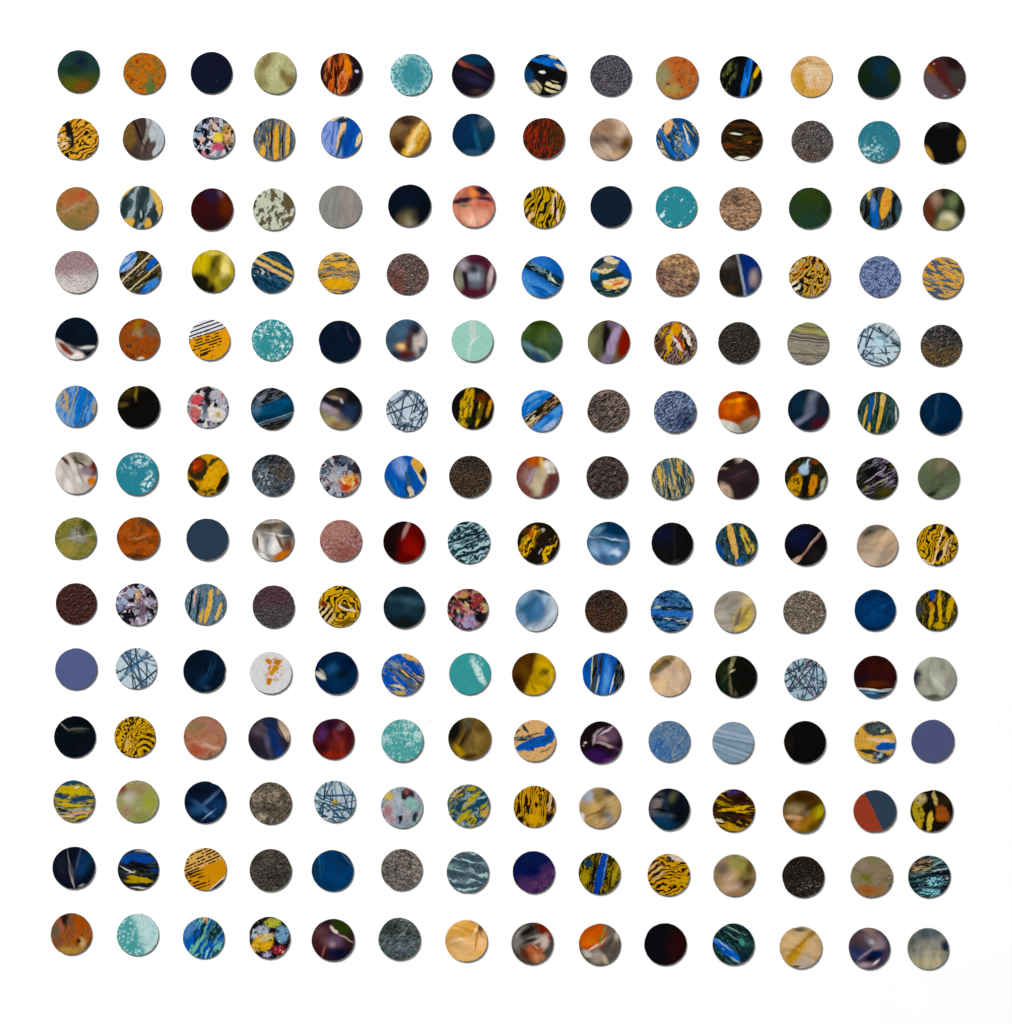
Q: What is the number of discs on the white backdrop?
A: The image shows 196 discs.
